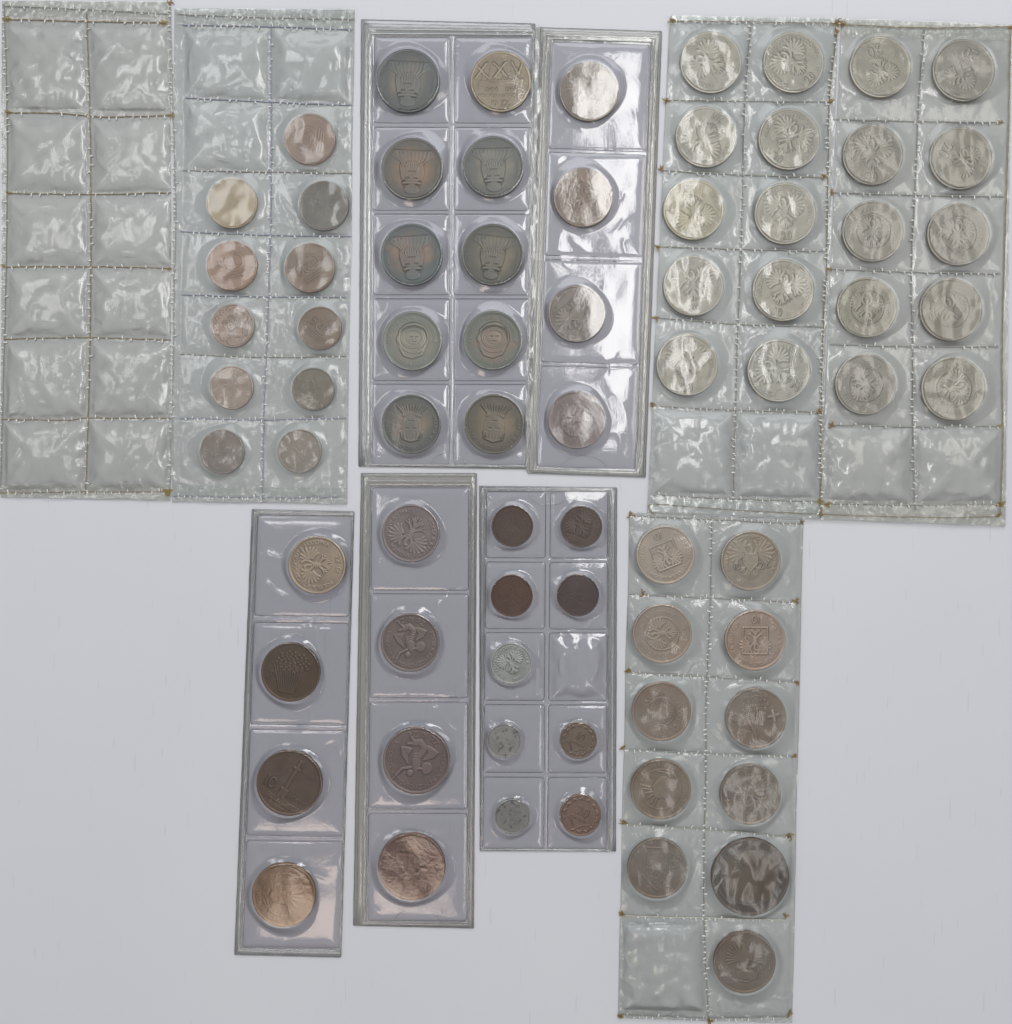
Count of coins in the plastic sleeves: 73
